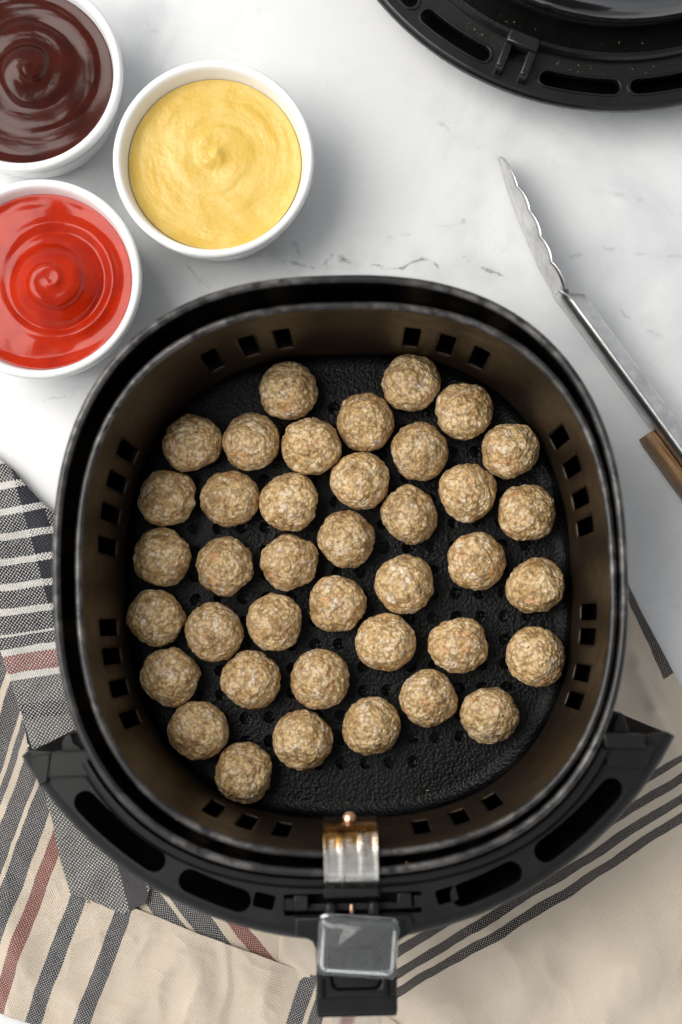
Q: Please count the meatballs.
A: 39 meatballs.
